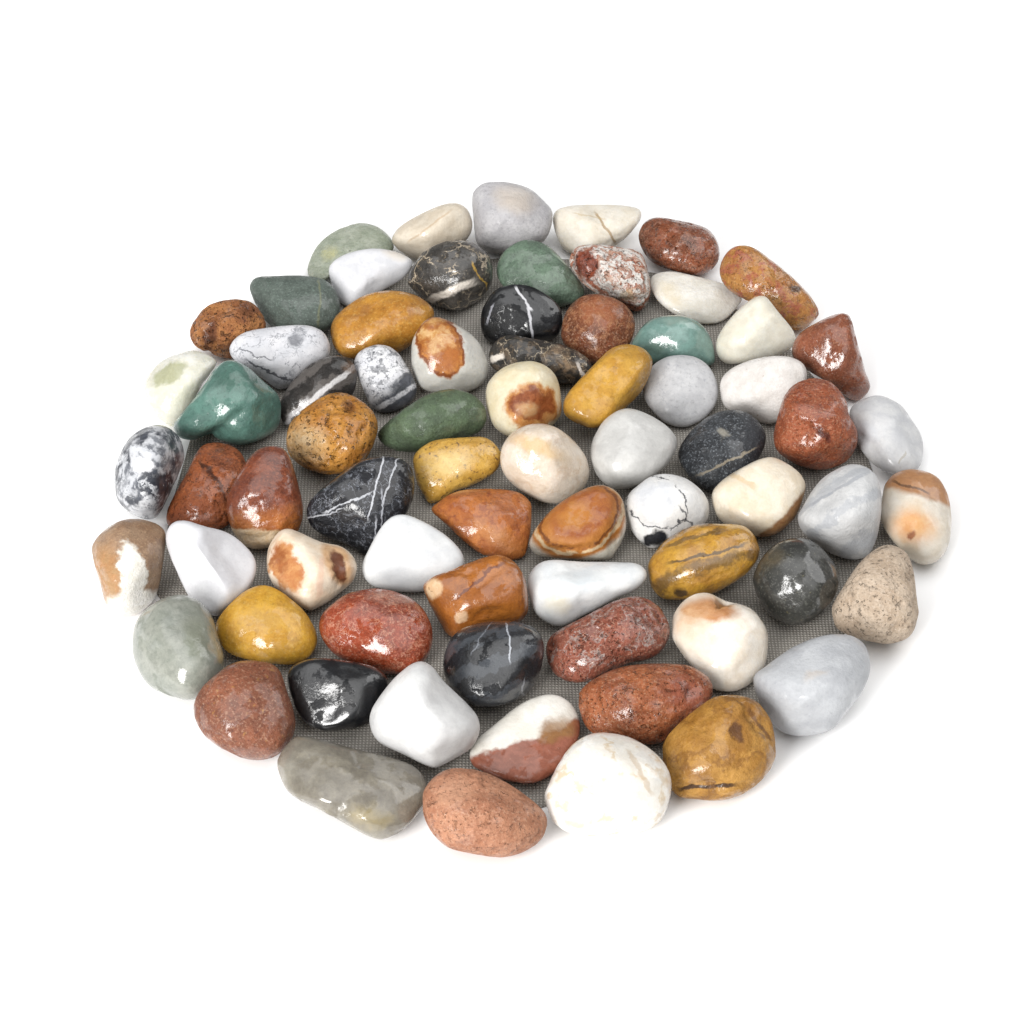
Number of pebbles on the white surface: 73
